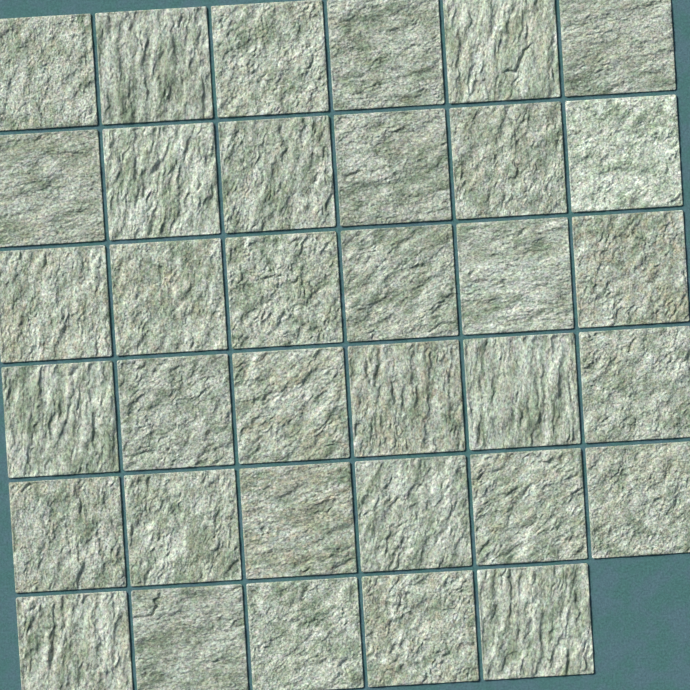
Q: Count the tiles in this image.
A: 35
